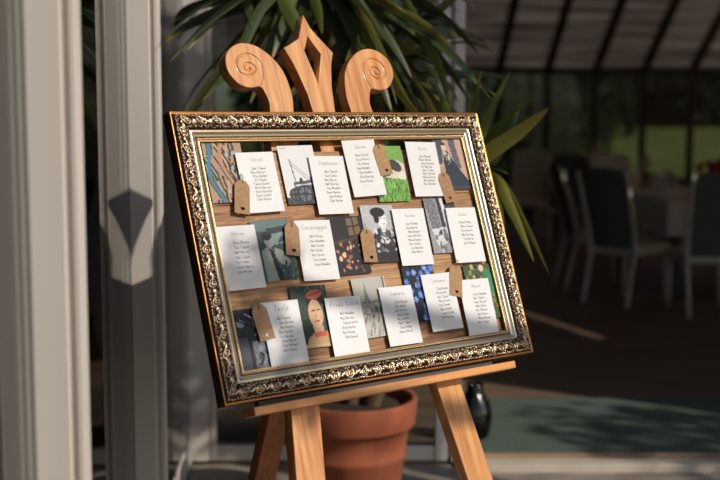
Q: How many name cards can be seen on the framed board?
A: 13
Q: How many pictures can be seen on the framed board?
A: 13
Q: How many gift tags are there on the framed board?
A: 7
